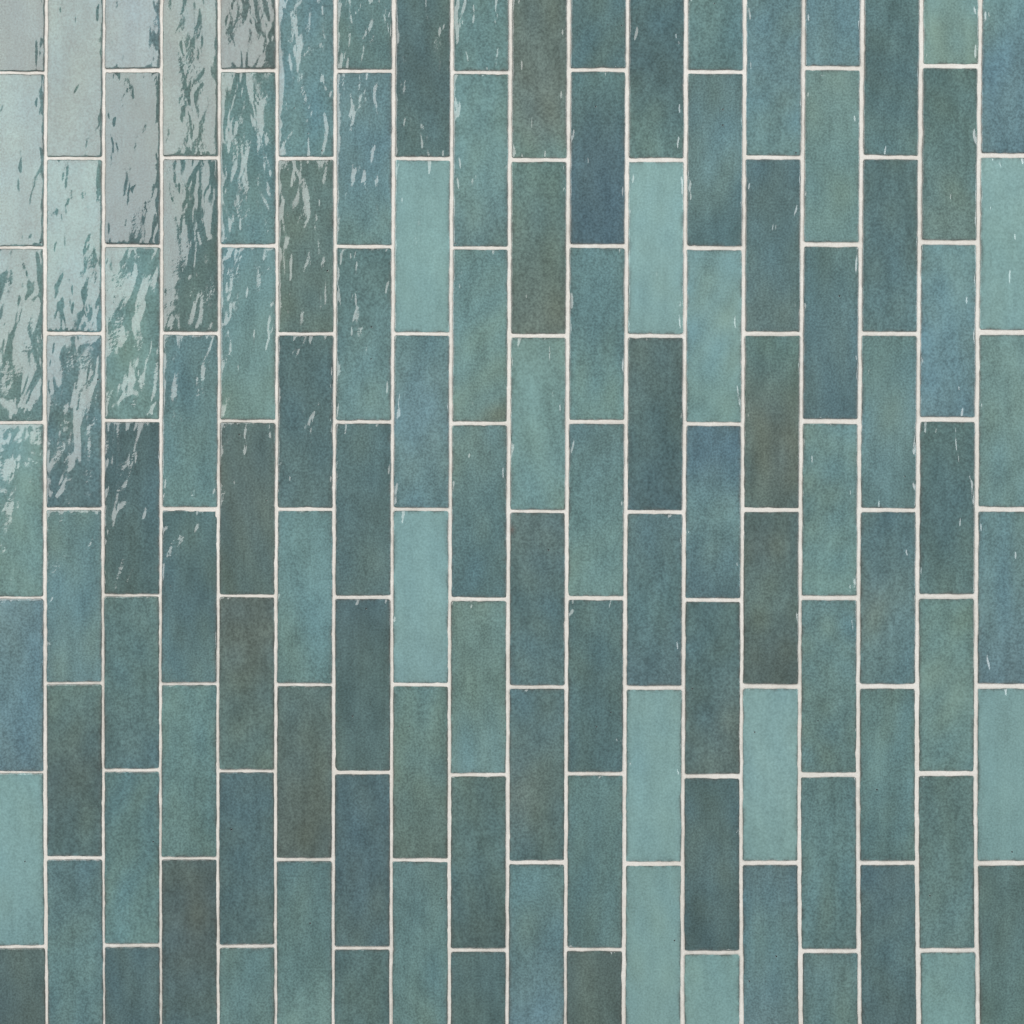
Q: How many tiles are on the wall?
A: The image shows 117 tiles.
